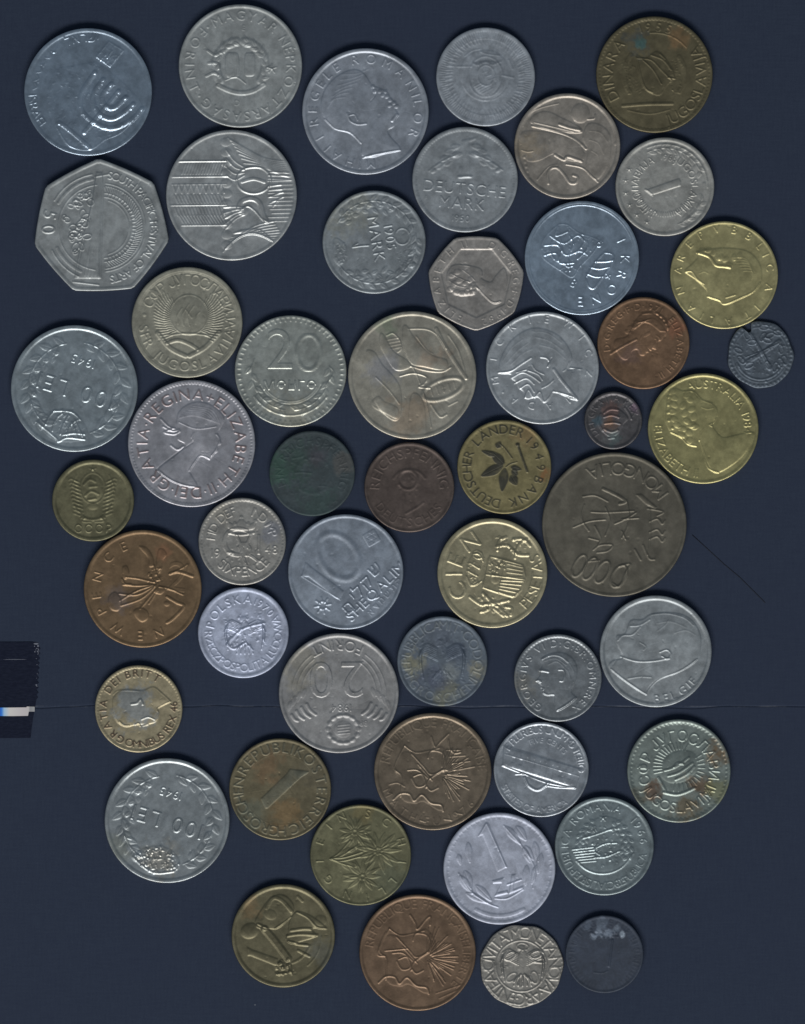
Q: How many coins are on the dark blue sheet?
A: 51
